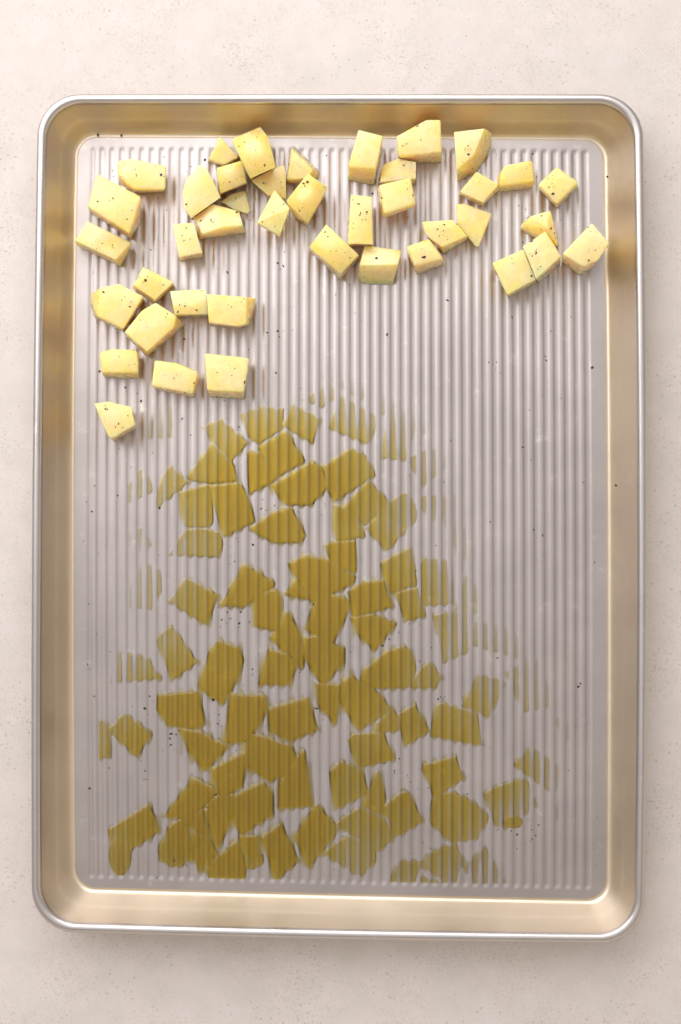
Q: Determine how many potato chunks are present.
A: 41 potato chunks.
